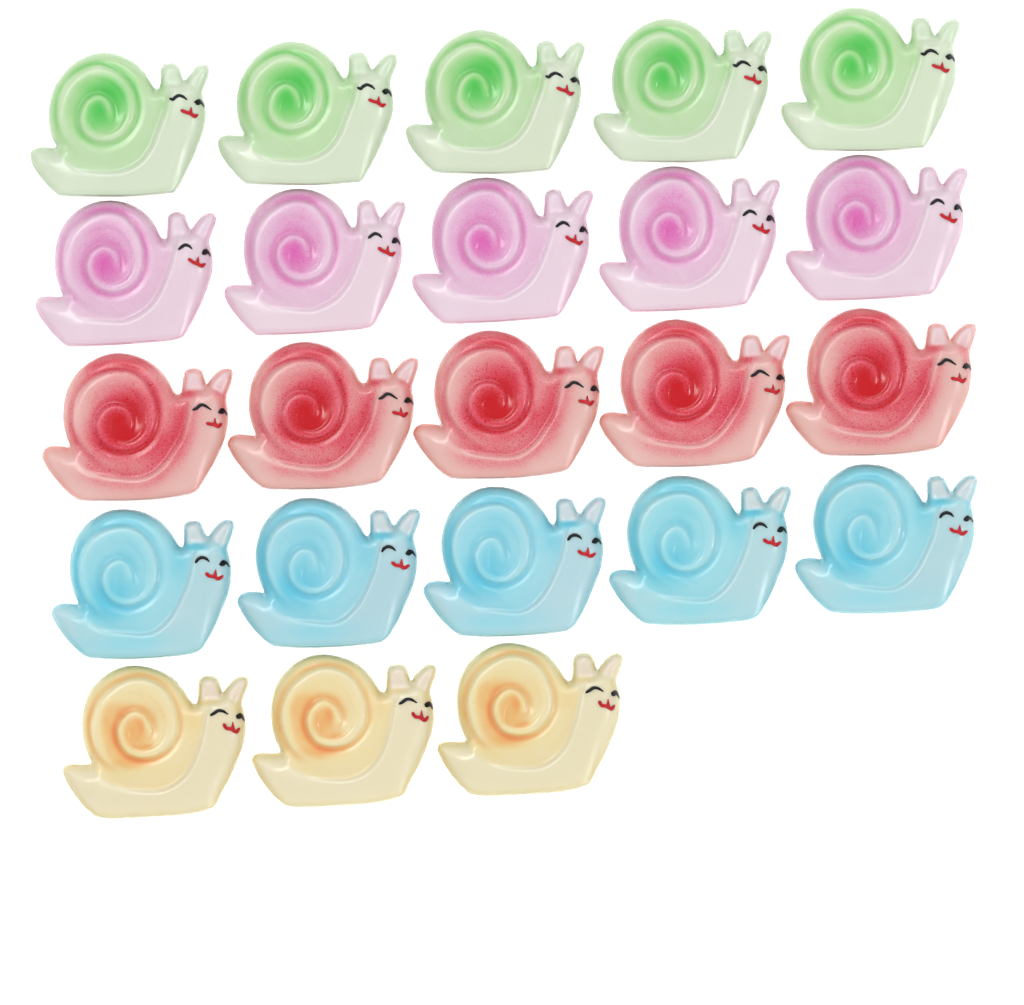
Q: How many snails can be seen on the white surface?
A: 23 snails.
